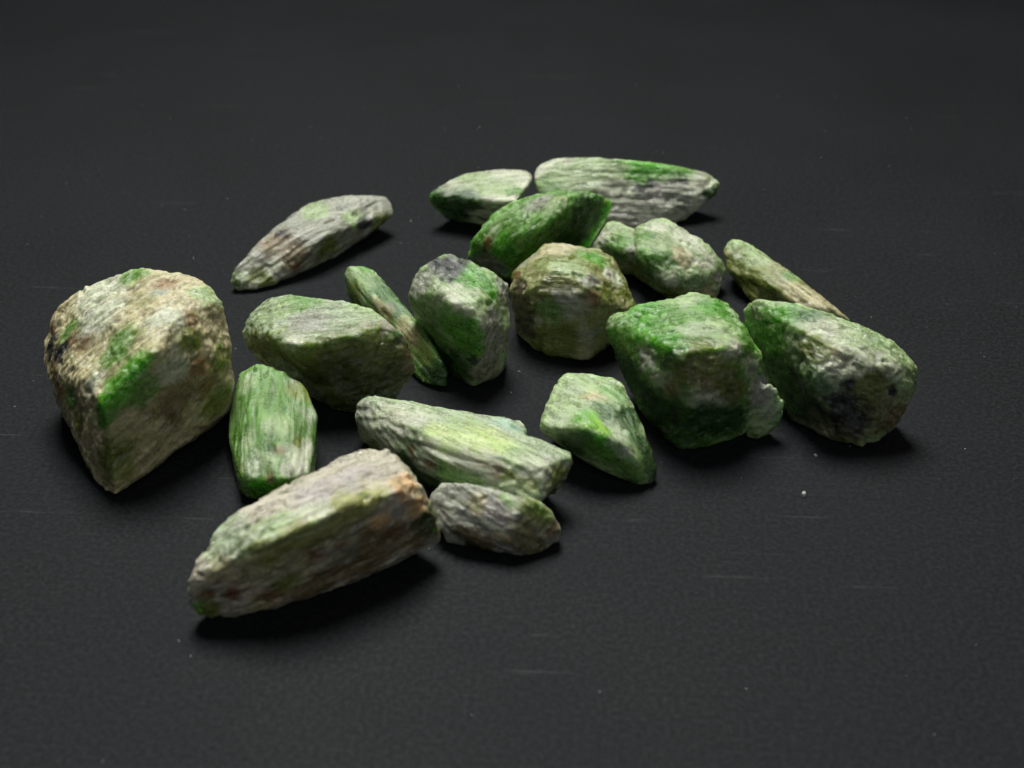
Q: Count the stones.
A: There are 18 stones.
